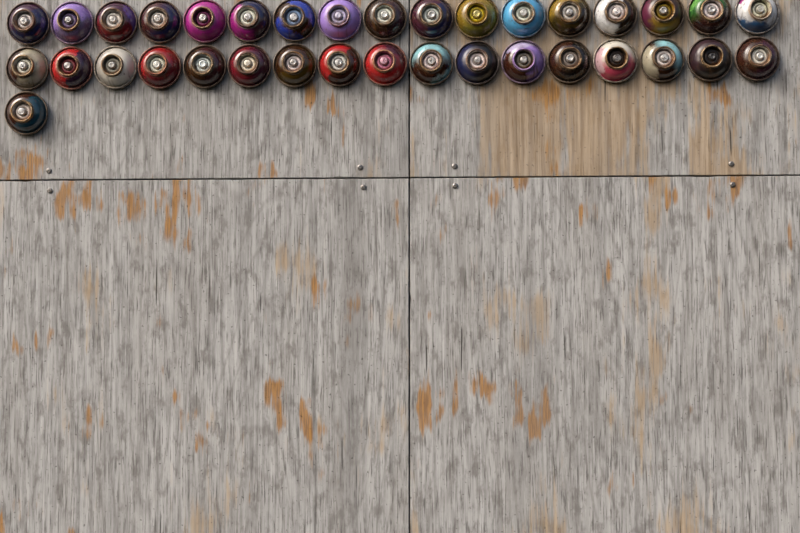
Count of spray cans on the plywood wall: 35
